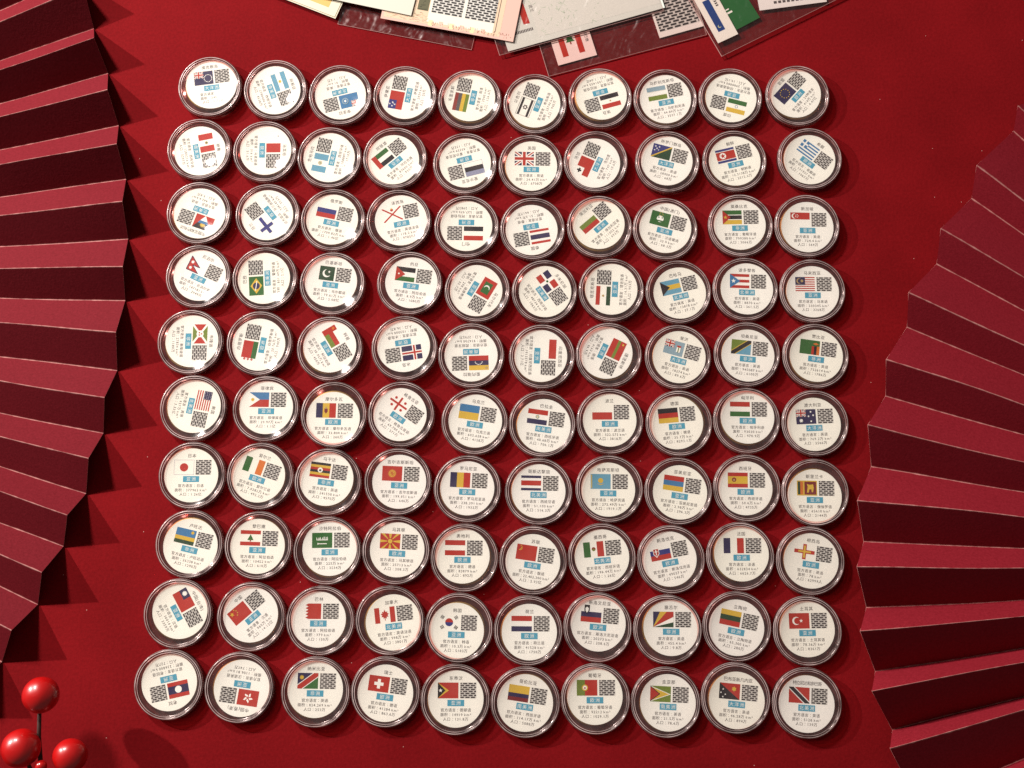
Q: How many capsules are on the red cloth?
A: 100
